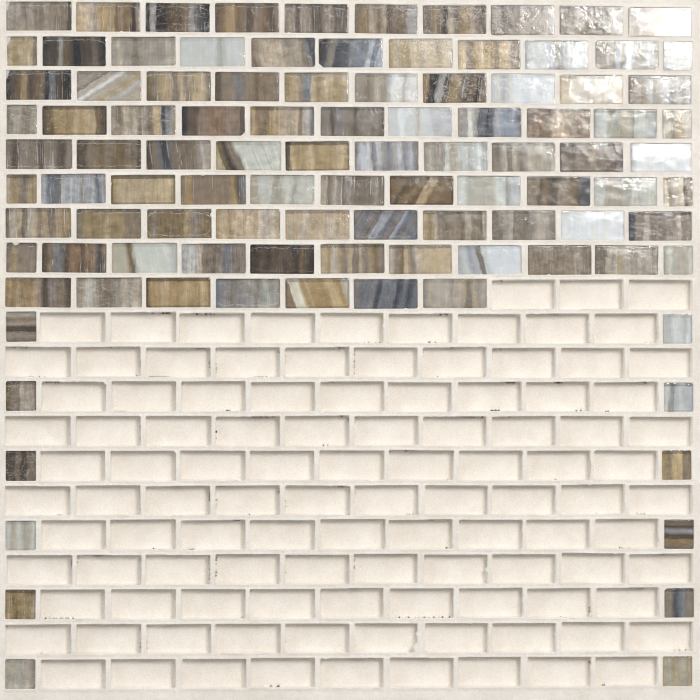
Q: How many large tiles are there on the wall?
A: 83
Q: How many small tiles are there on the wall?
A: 20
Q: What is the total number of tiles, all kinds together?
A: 103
